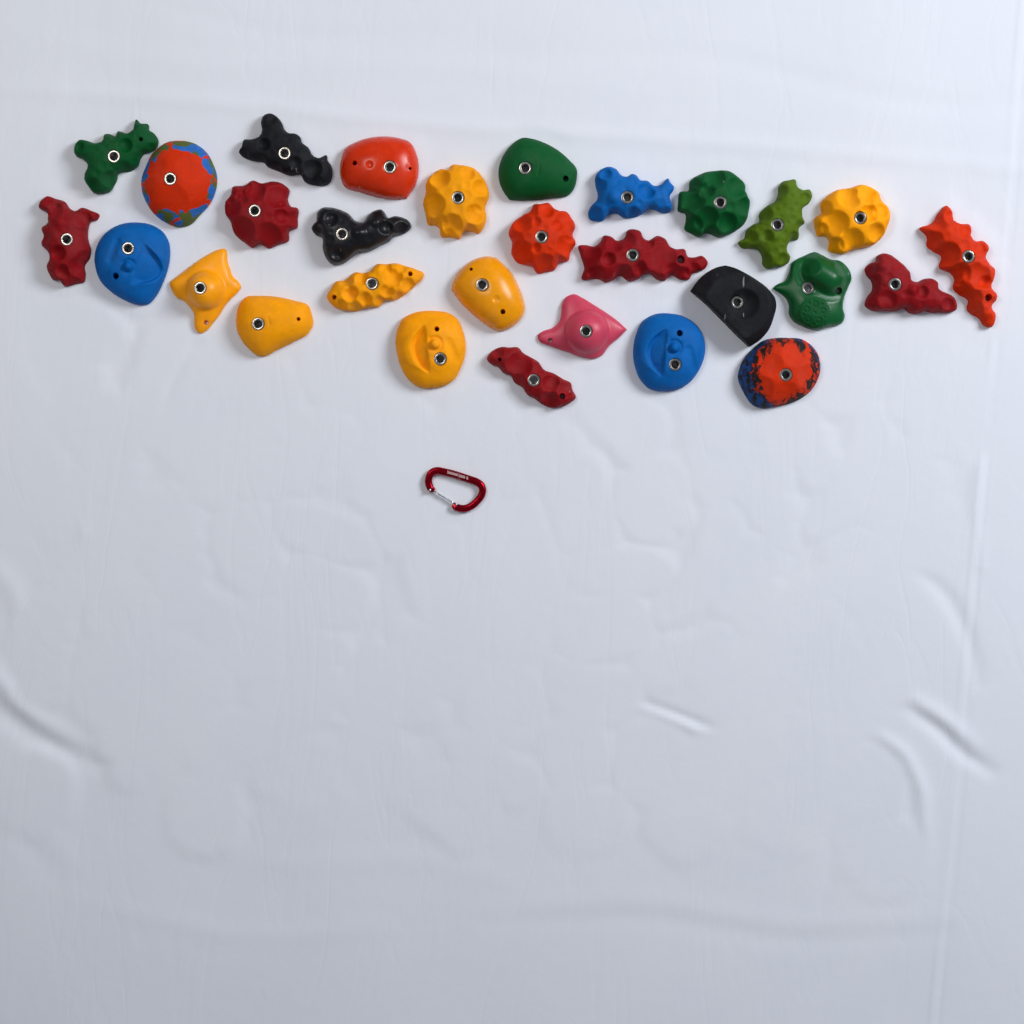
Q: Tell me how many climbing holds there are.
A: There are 29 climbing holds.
